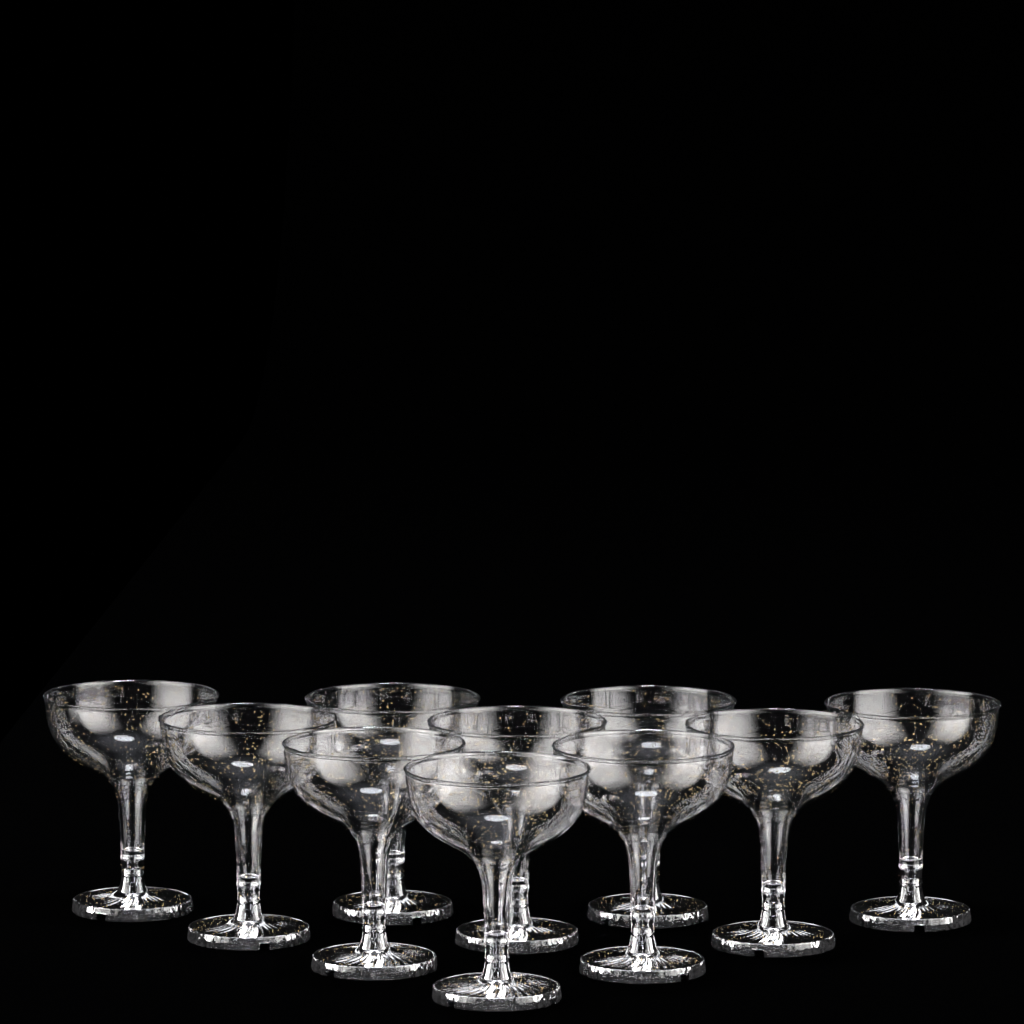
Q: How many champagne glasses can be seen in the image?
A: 10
